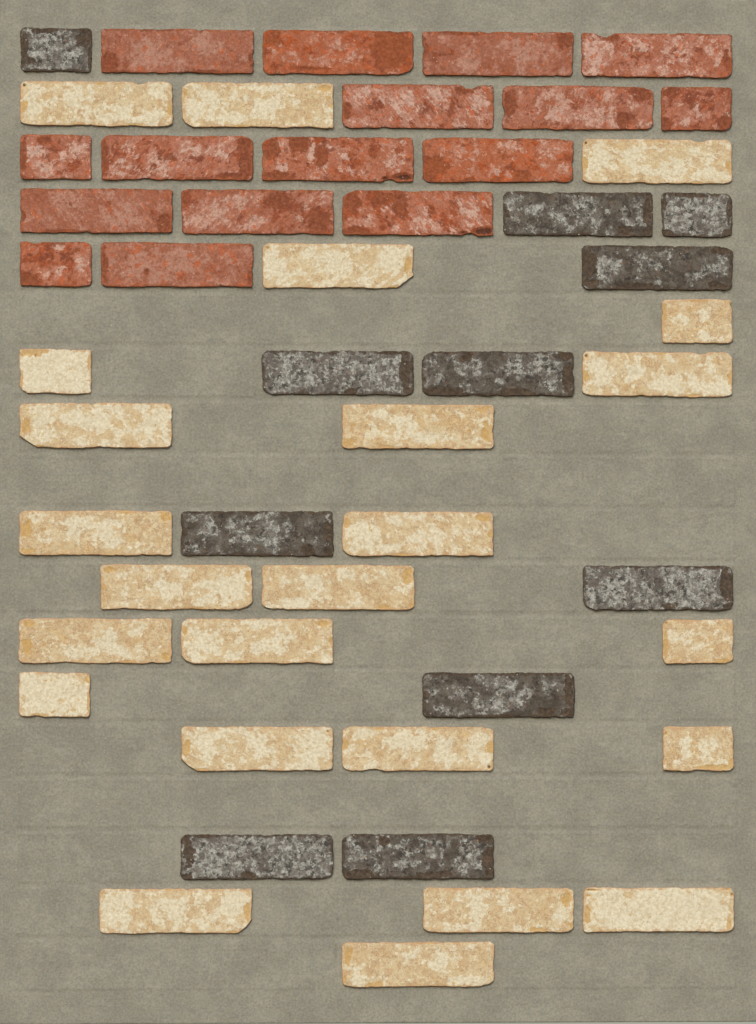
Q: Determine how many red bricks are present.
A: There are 16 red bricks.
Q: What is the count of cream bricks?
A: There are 24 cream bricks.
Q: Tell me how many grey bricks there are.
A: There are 11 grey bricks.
